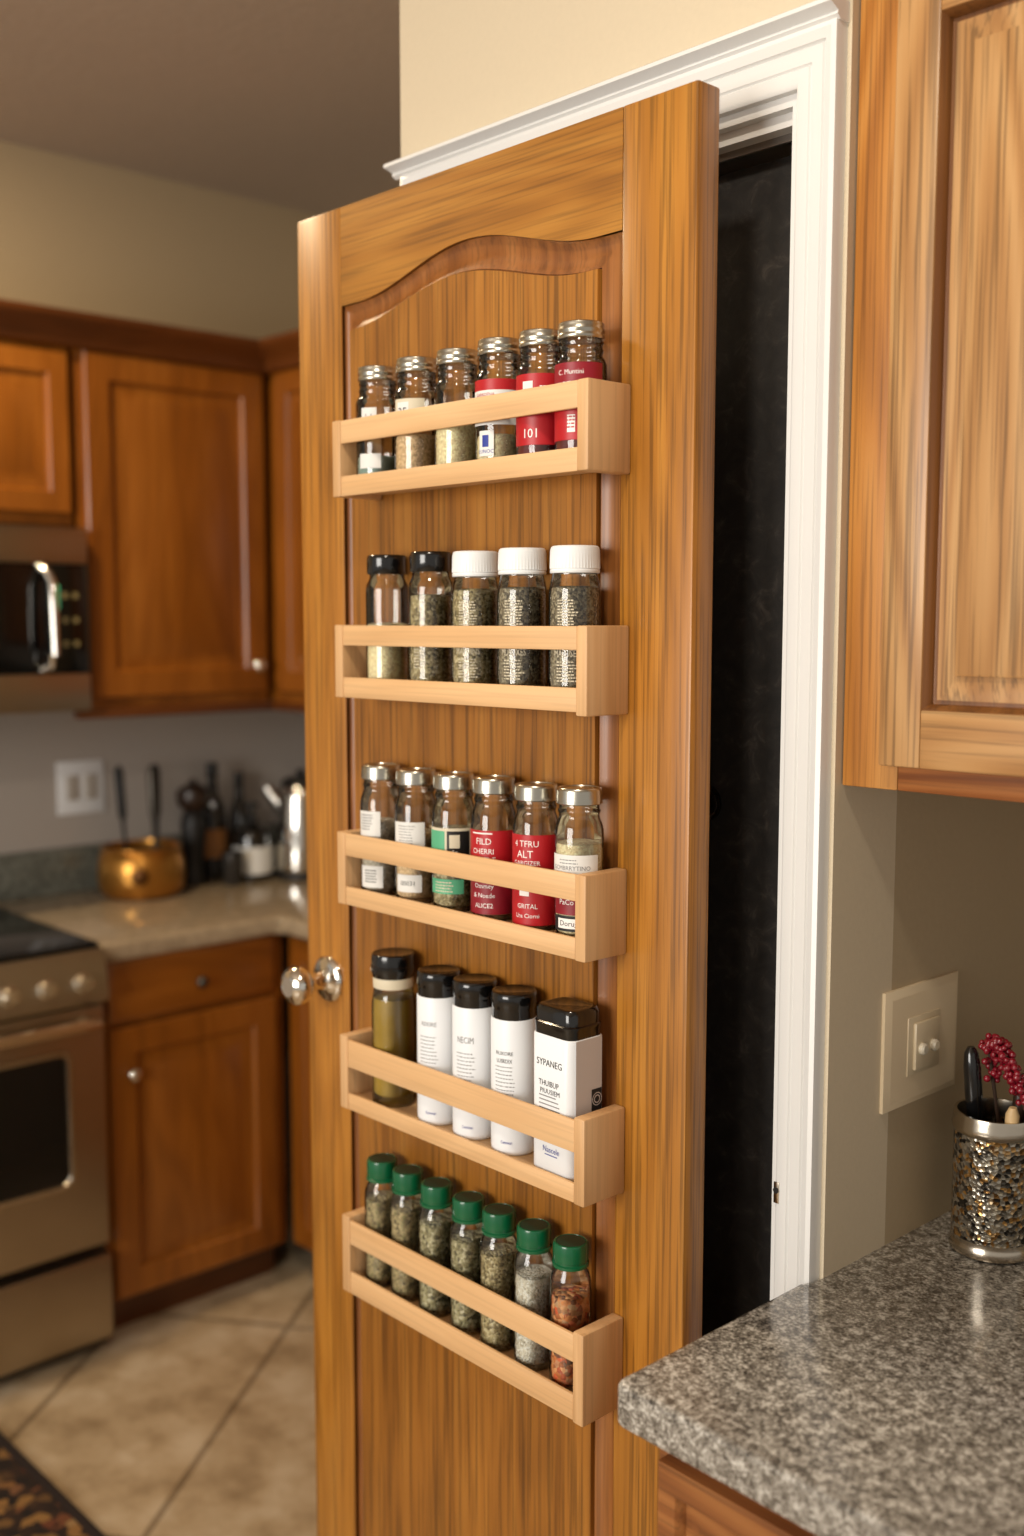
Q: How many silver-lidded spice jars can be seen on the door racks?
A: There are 12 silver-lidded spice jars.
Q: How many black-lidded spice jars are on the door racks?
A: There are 7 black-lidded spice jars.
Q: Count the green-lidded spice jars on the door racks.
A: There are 7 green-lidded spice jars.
